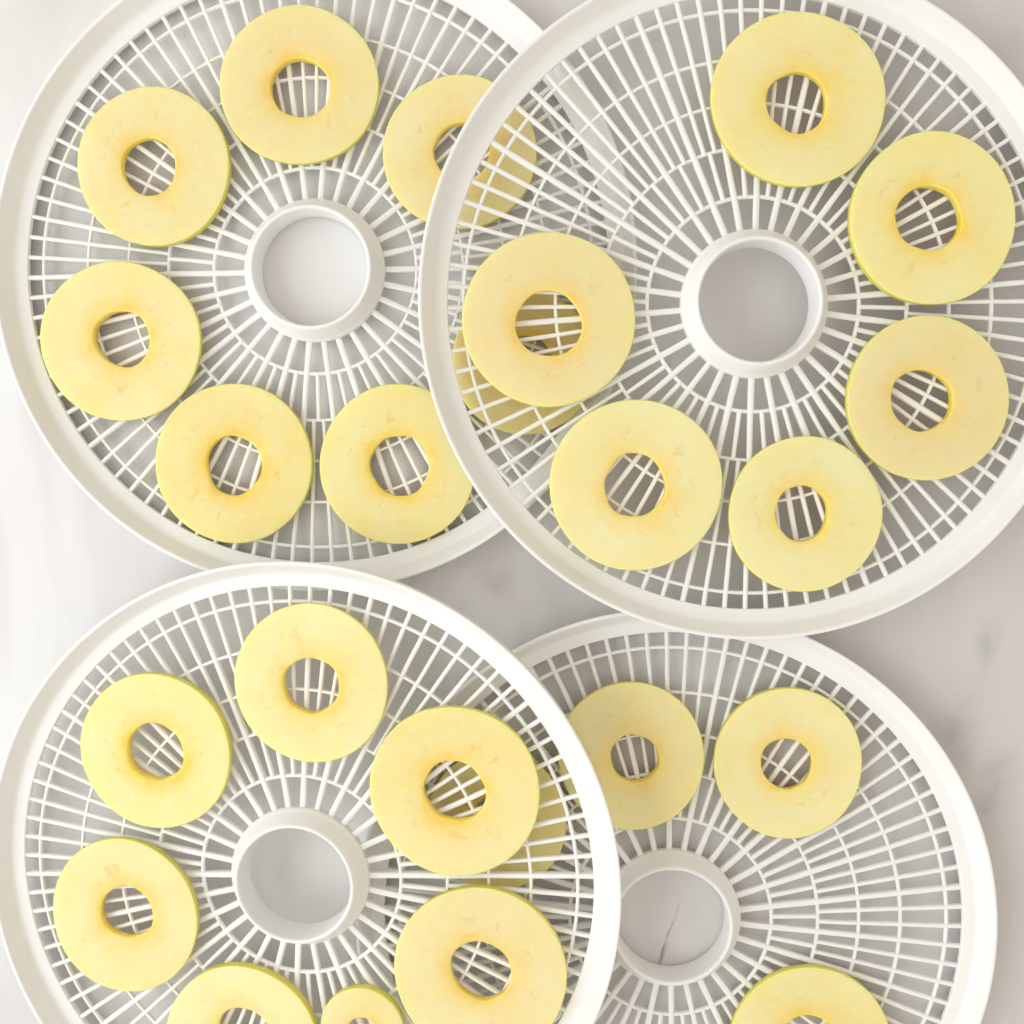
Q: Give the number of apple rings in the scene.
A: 24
